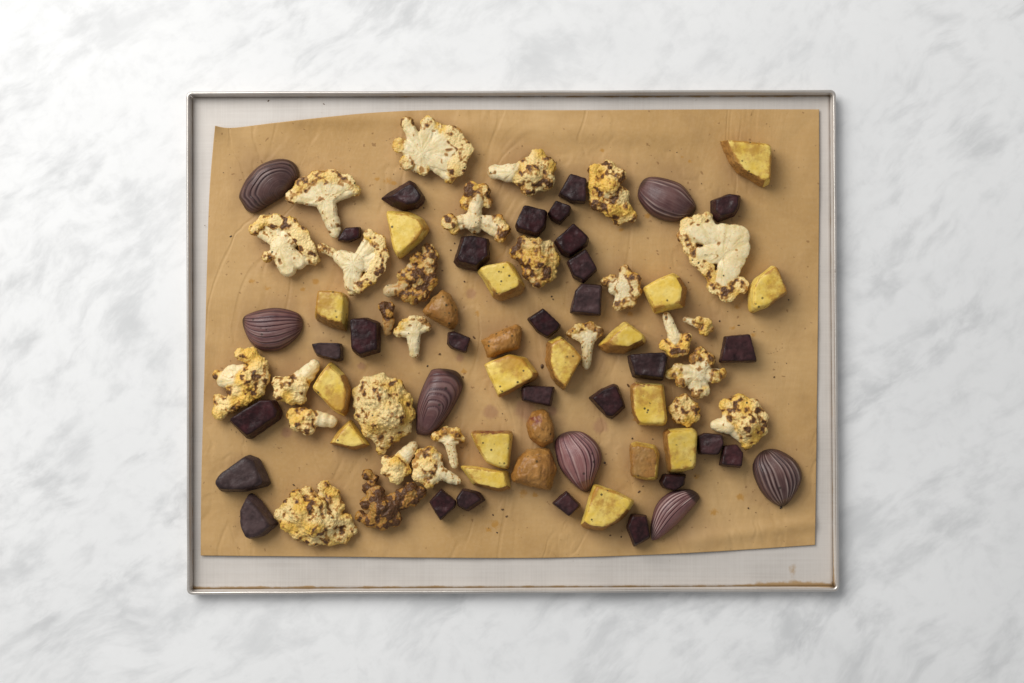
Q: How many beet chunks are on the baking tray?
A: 28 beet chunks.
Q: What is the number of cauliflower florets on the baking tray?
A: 28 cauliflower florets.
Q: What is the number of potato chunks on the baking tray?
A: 21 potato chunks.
